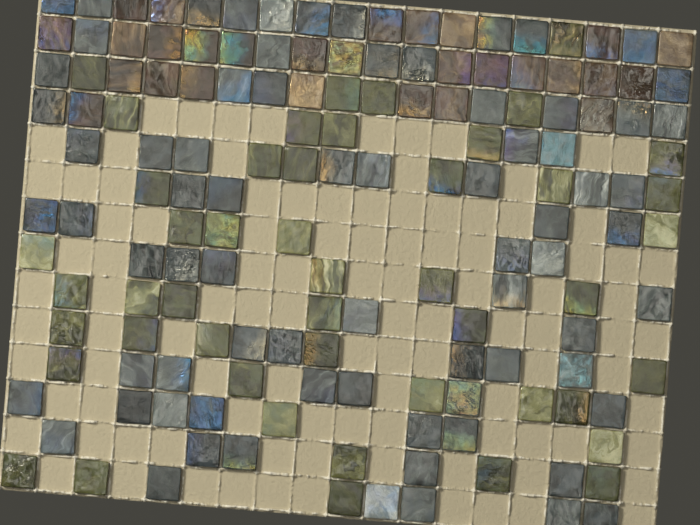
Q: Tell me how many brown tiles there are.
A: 28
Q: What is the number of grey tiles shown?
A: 75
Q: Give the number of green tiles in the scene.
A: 47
